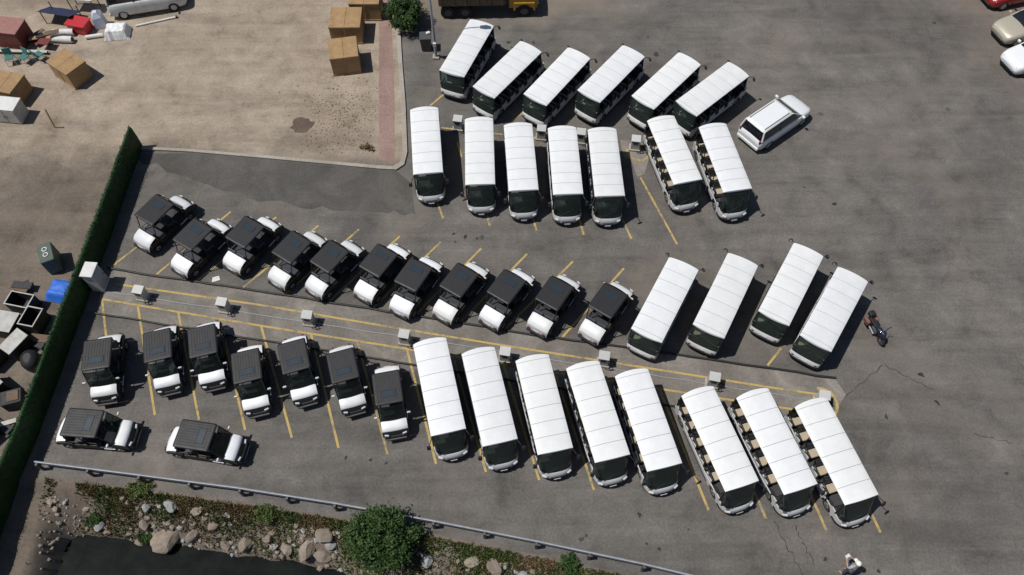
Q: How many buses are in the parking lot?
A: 25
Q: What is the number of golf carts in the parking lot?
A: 20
